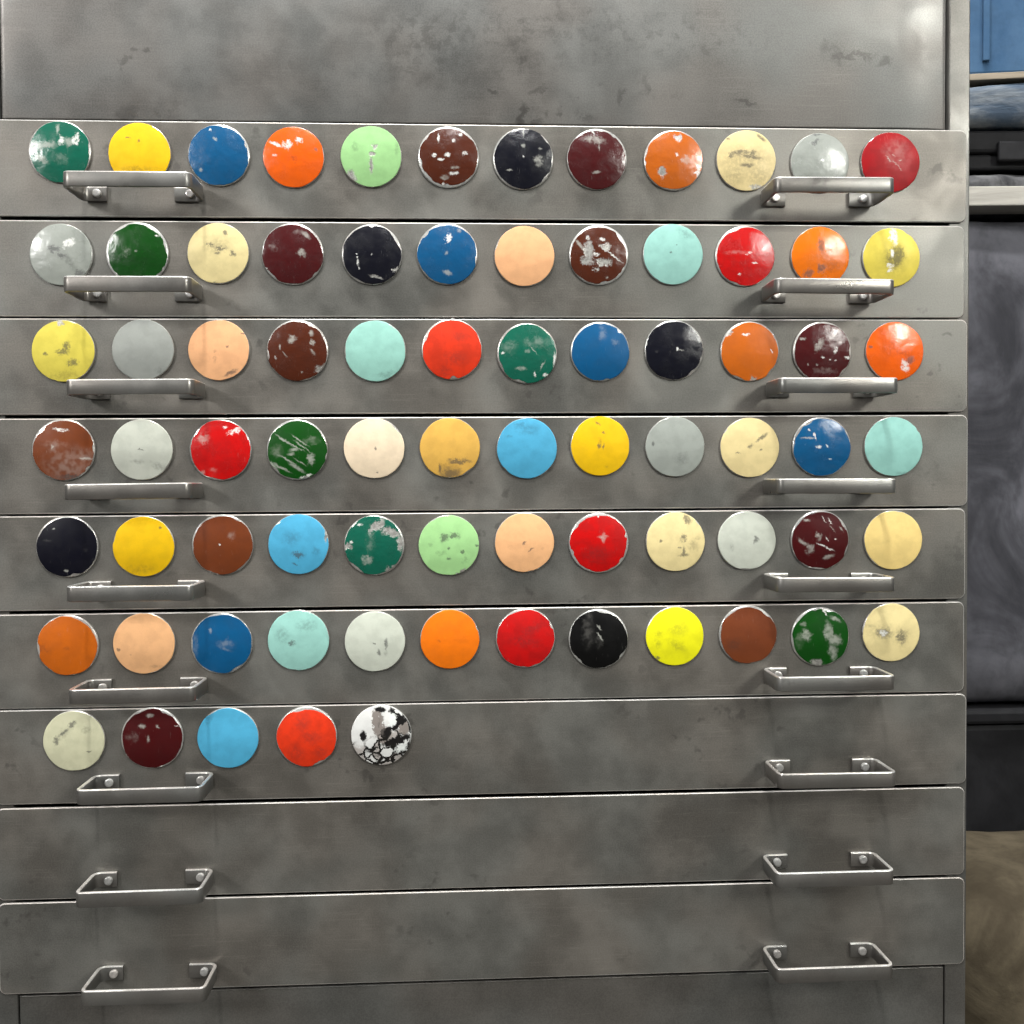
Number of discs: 77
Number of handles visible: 18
